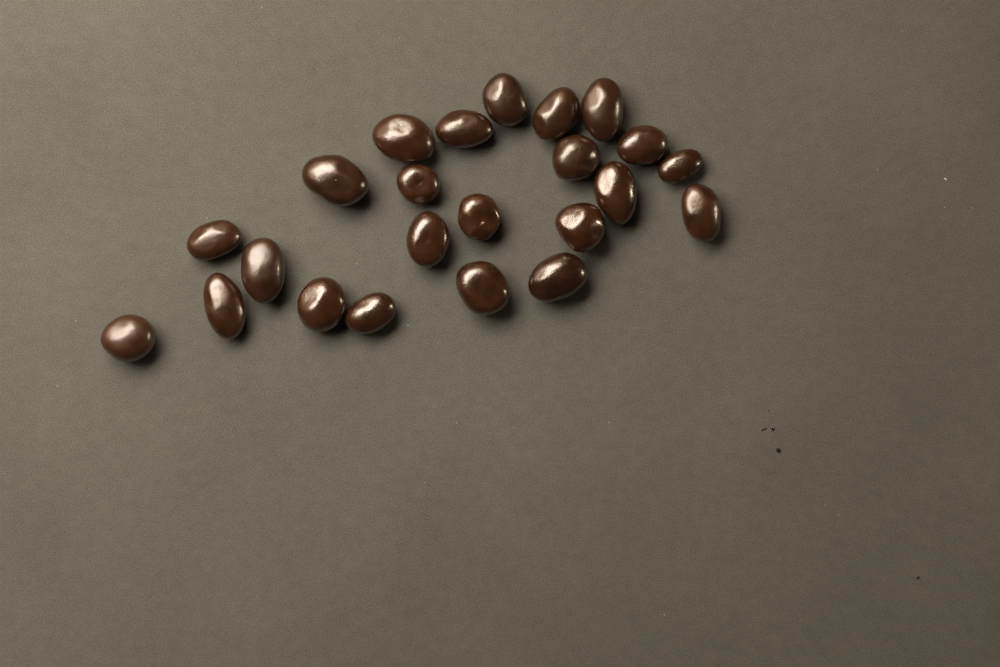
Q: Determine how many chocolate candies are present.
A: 23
